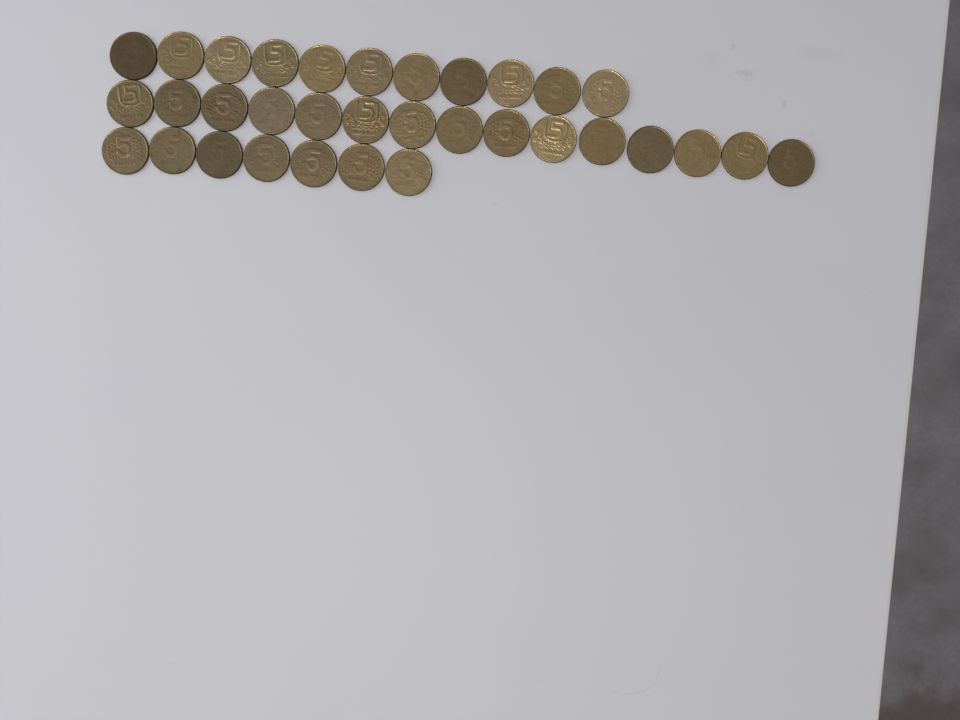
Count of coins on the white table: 33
